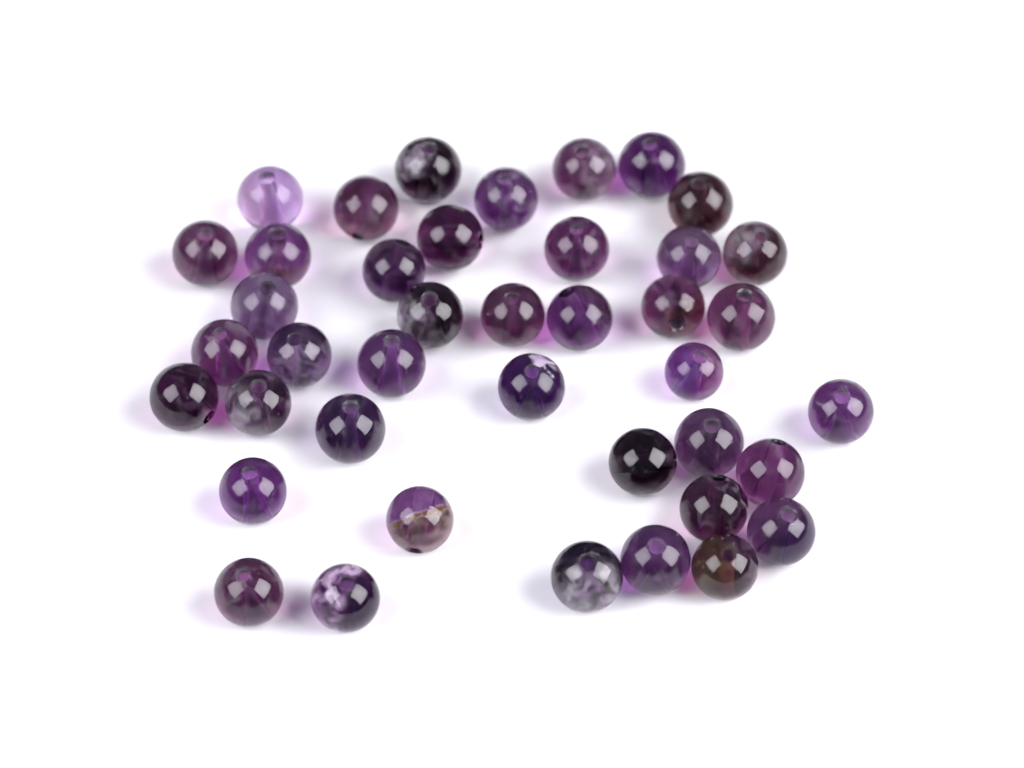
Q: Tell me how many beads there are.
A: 41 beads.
